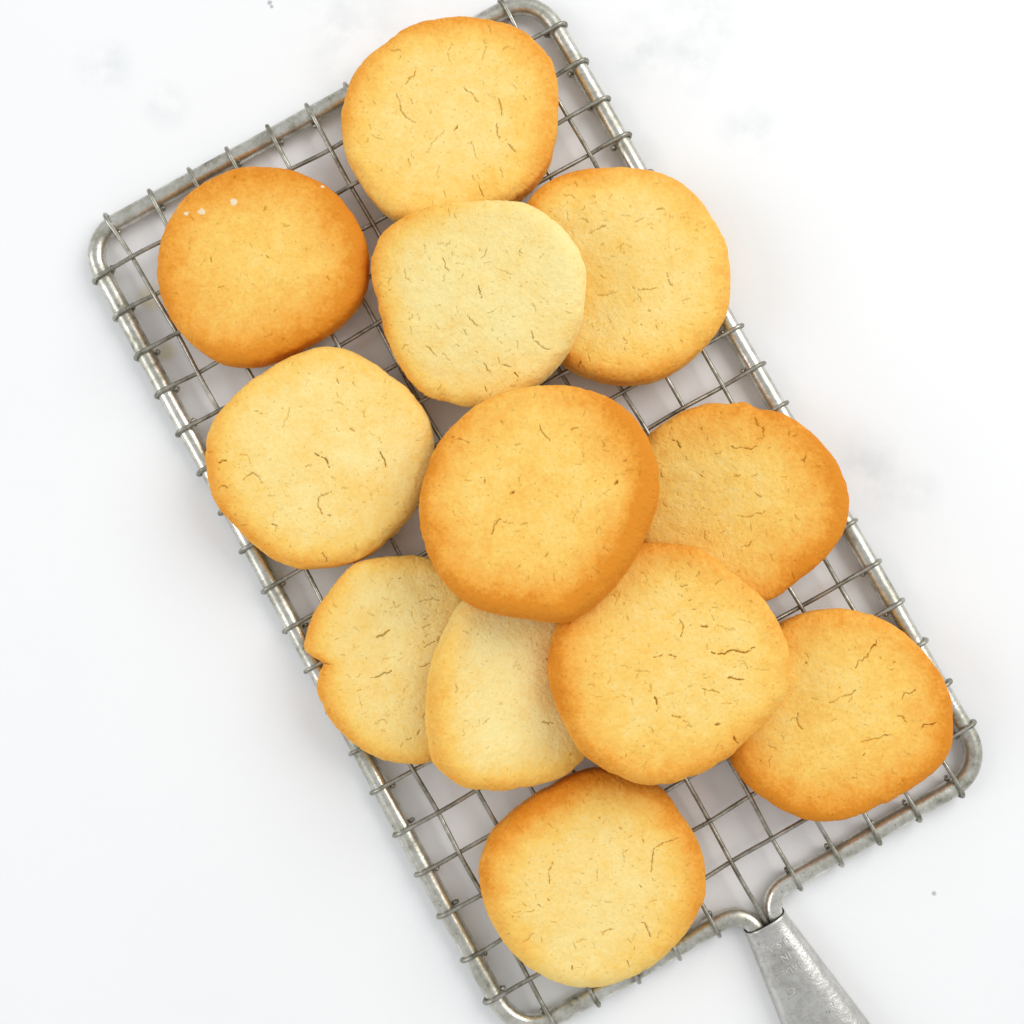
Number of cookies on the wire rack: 12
